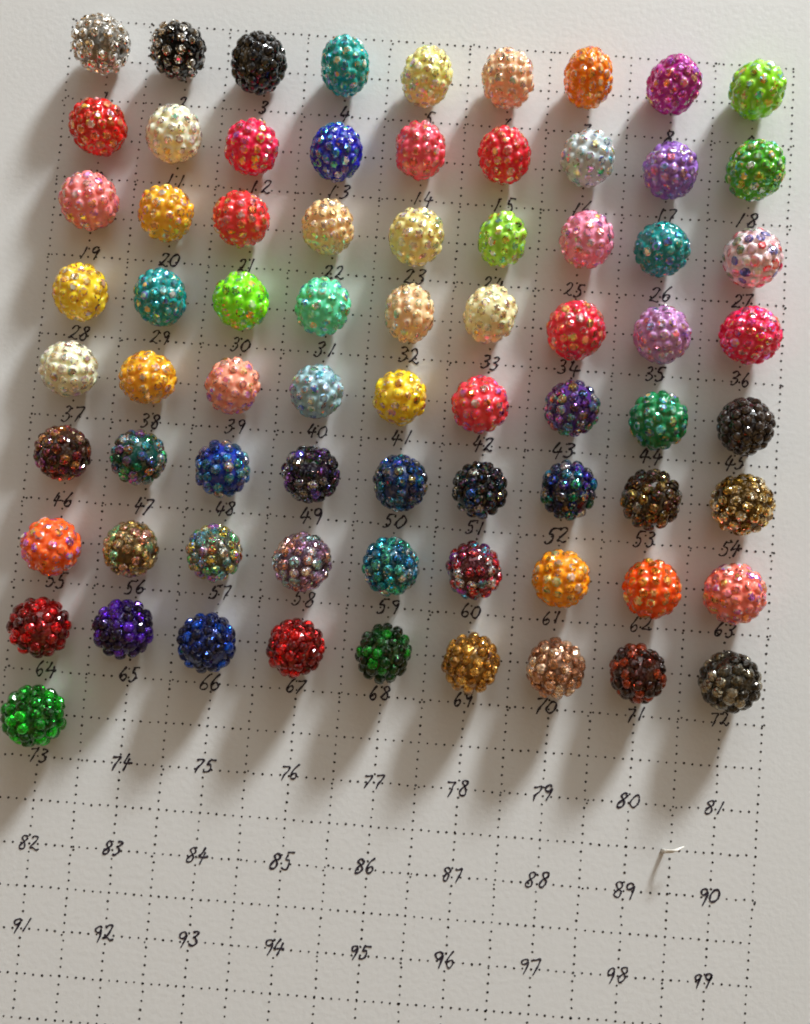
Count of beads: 73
